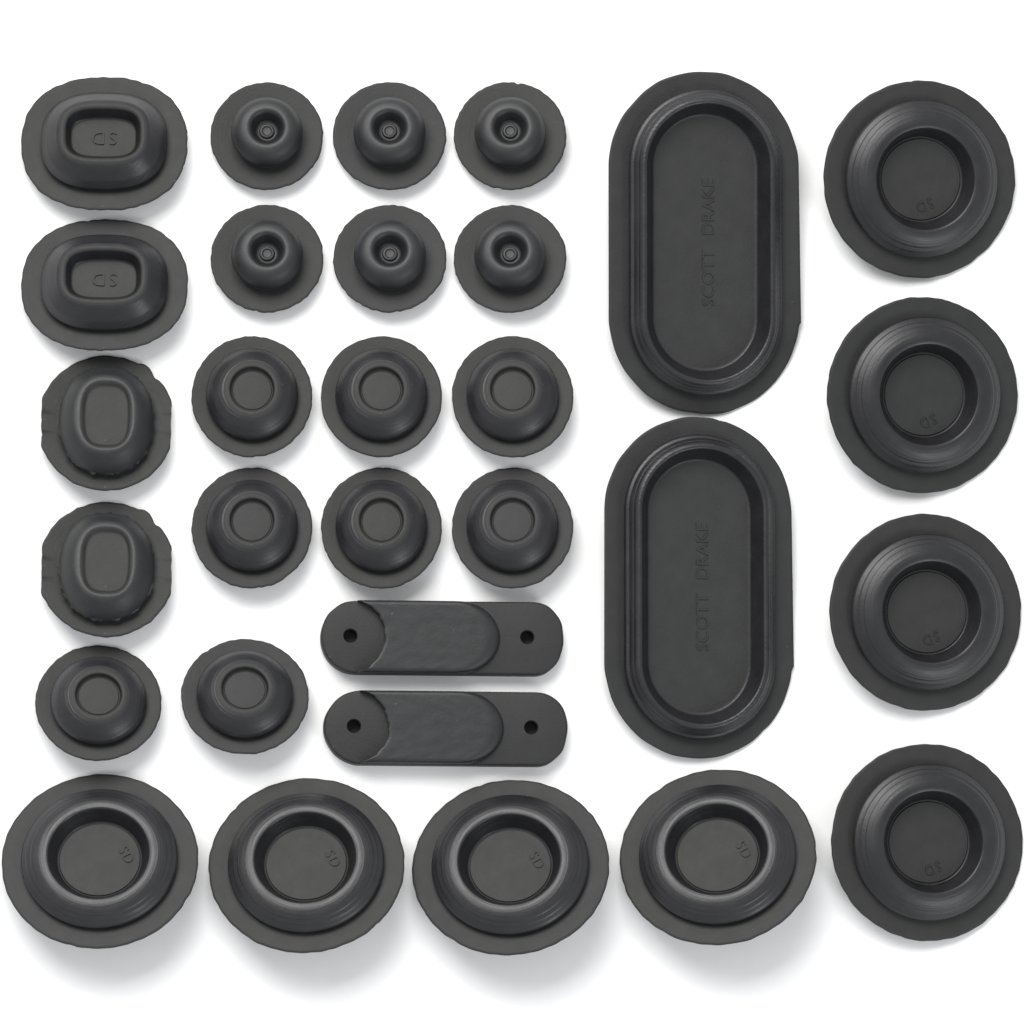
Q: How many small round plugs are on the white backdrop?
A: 16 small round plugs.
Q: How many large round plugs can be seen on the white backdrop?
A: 8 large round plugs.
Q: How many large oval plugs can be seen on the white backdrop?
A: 2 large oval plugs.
